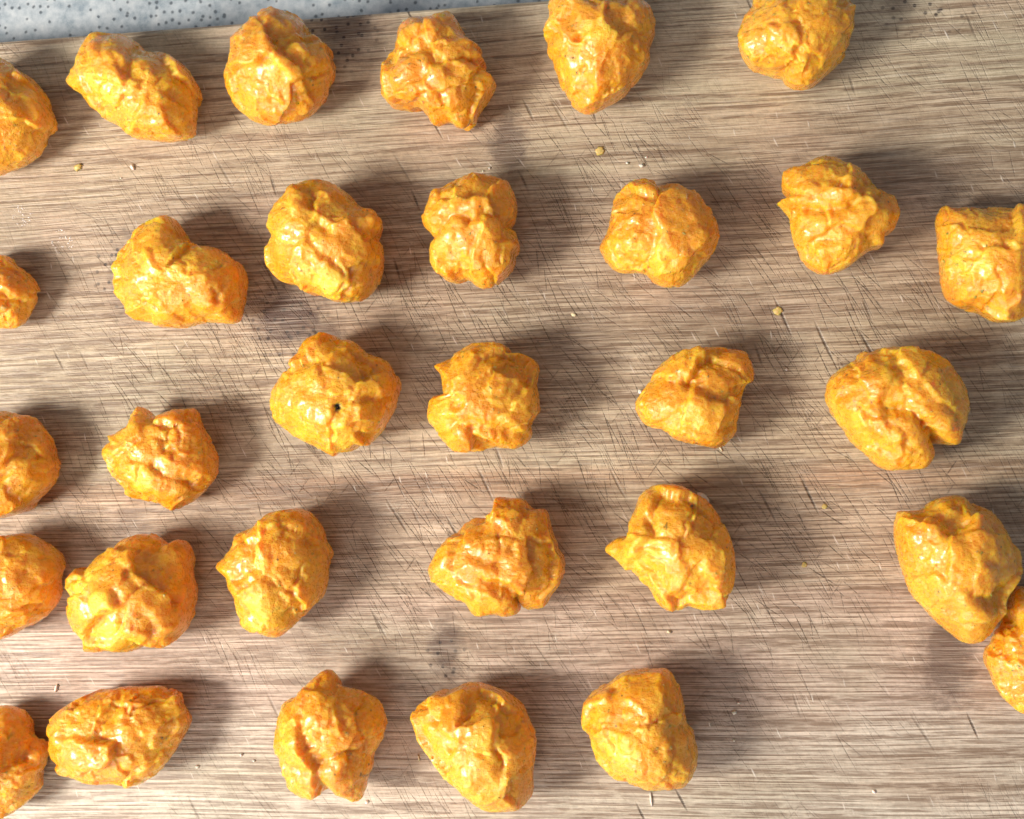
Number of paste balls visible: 31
